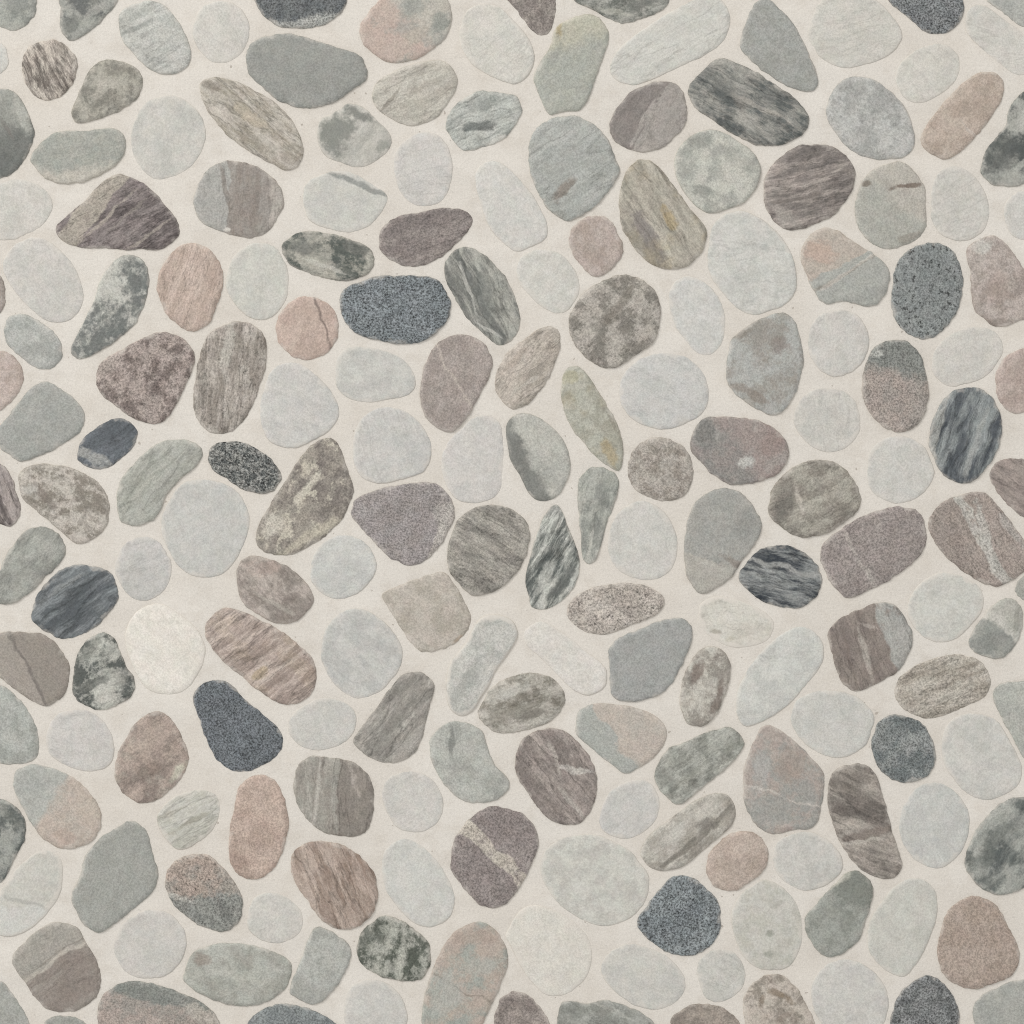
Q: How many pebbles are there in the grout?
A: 192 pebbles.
